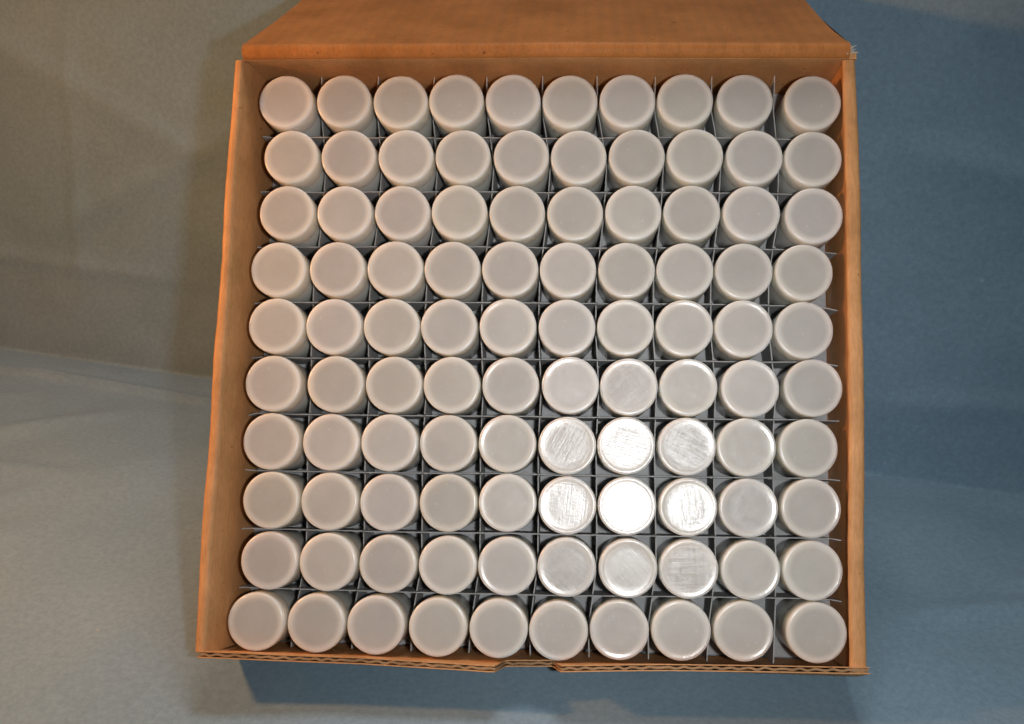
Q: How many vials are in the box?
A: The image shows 100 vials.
